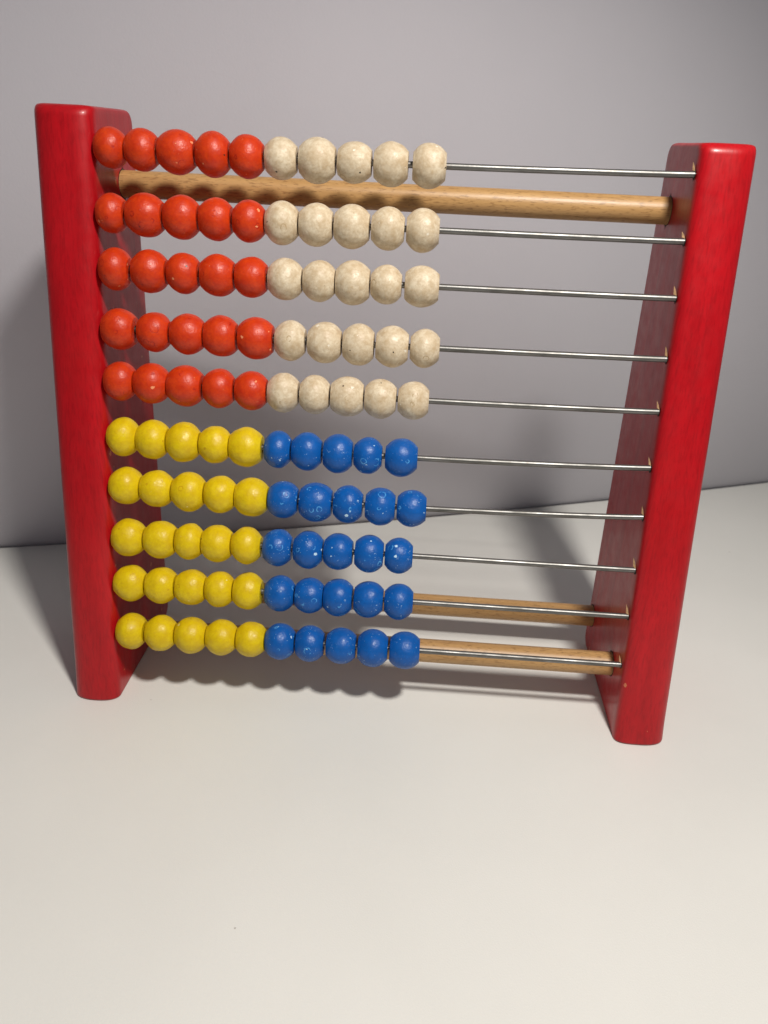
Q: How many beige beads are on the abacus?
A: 25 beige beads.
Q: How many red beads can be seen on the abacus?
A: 25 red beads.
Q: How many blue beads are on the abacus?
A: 25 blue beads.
